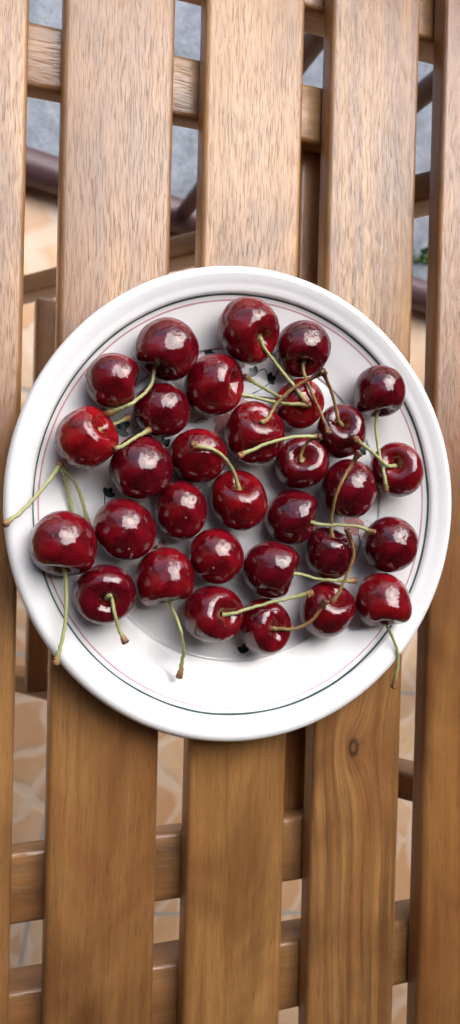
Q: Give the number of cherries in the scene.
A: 31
